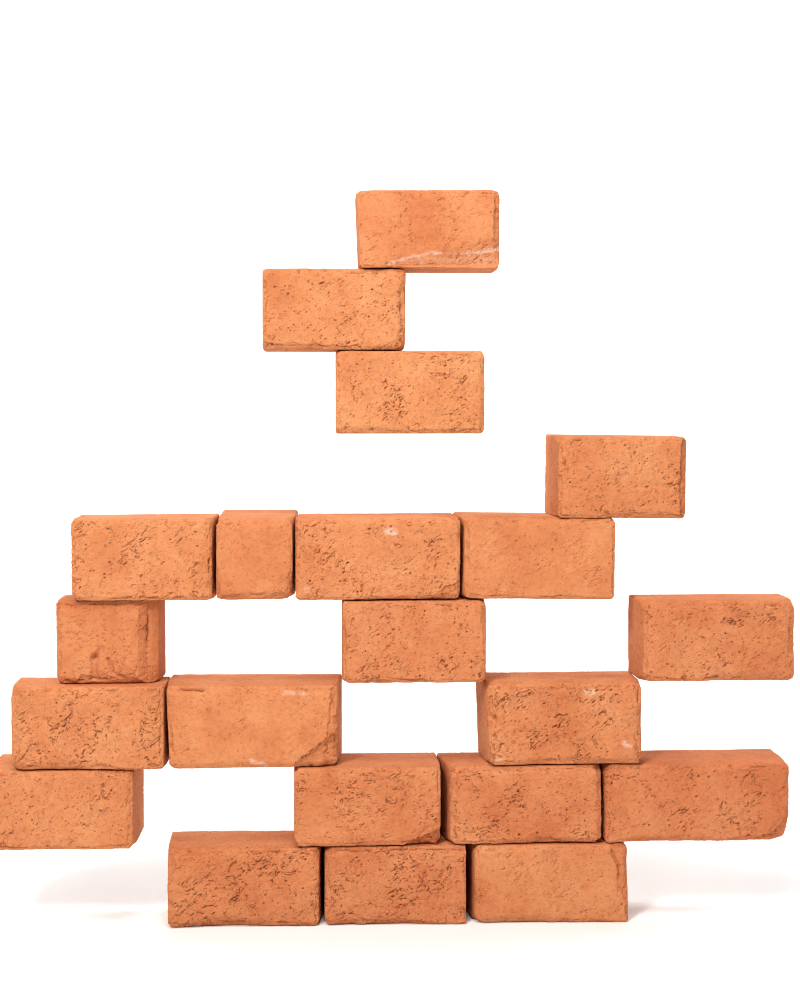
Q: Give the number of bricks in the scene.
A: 21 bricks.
